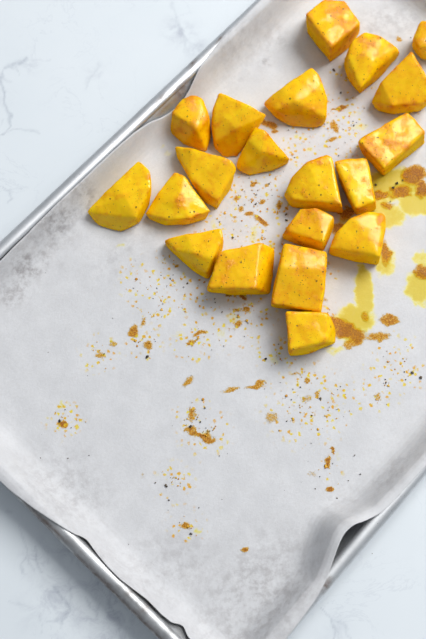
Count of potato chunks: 20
